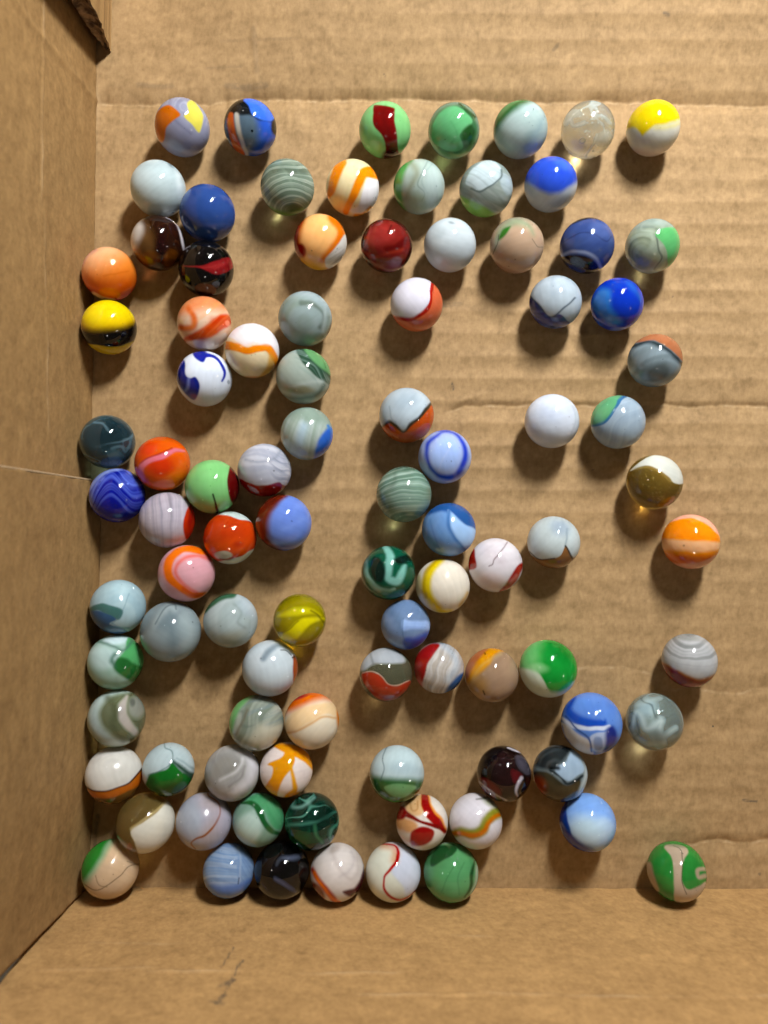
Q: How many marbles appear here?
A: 93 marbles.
